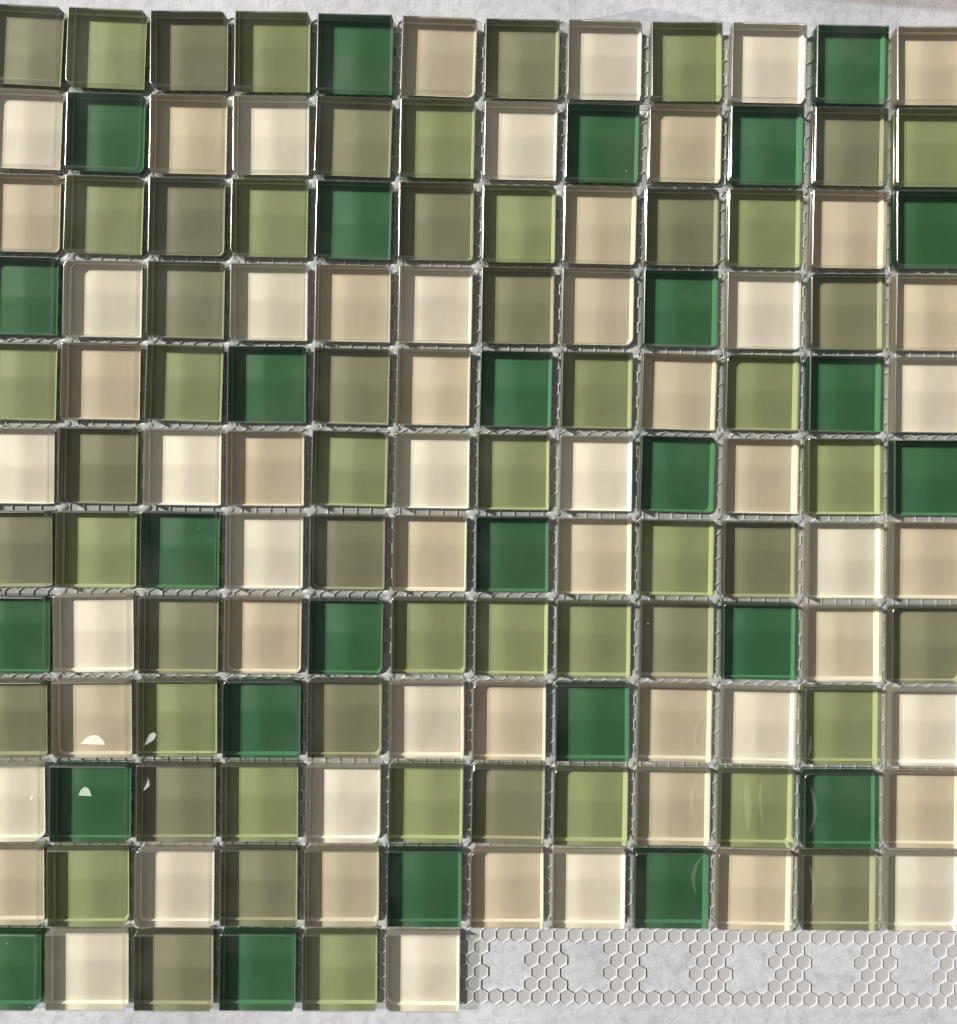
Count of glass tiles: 138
